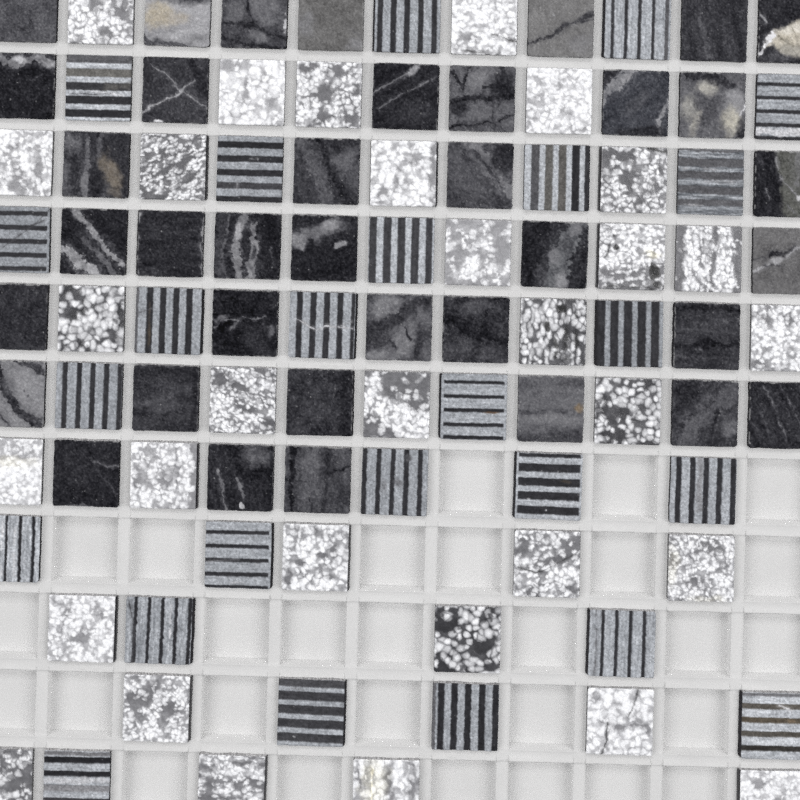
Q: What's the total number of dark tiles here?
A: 37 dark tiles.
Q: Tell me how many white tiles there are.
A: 31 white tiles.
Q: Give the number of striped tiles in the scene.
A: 25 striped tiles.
